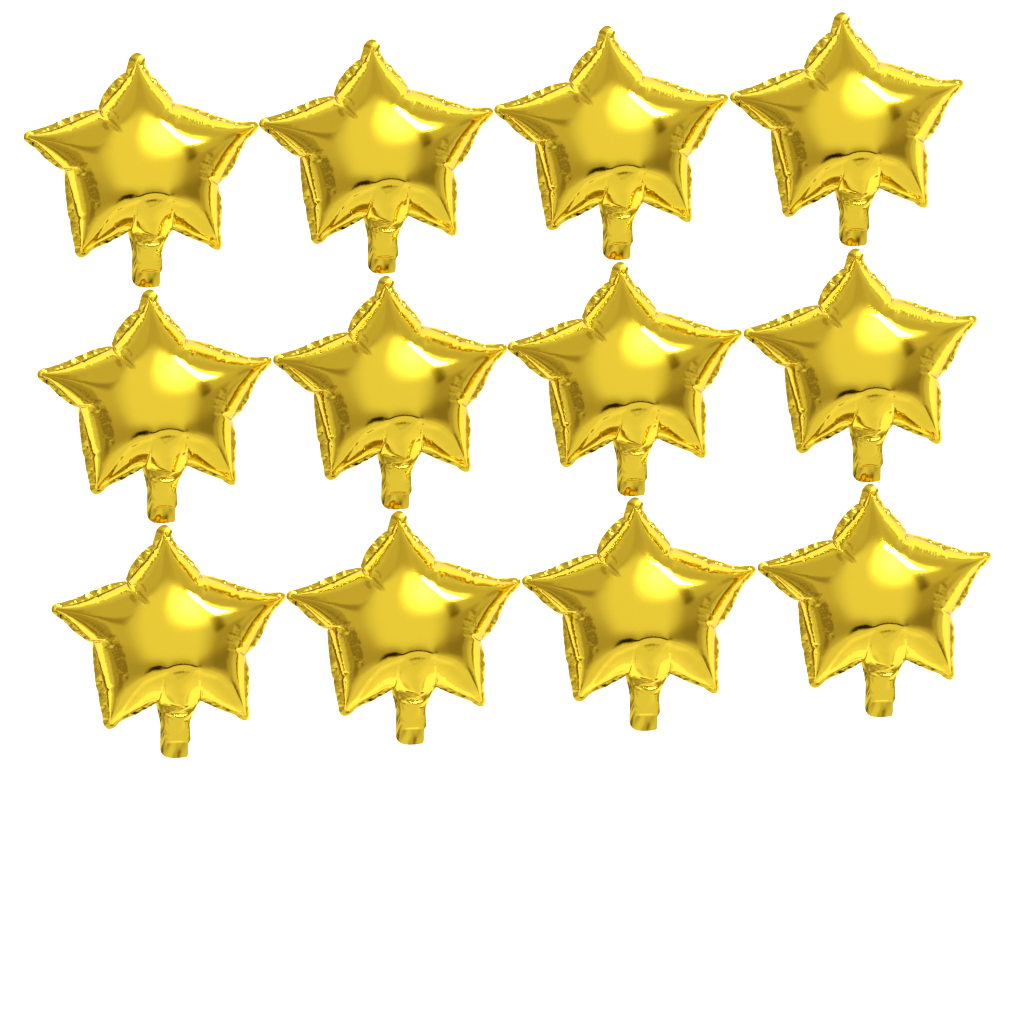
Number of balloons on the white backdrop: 12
